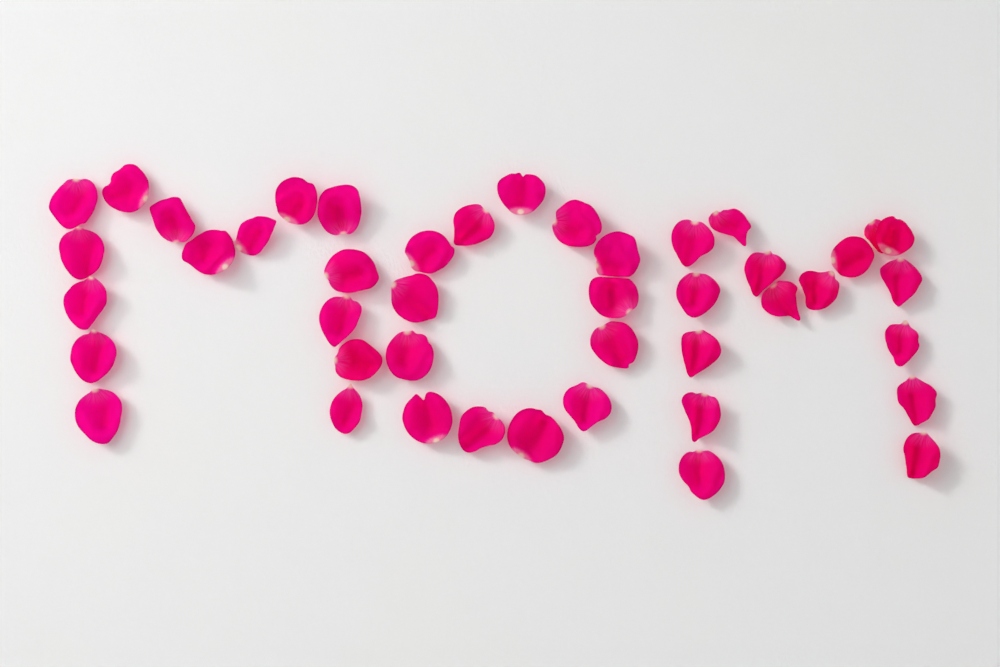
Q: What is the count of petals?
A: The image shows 44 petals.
